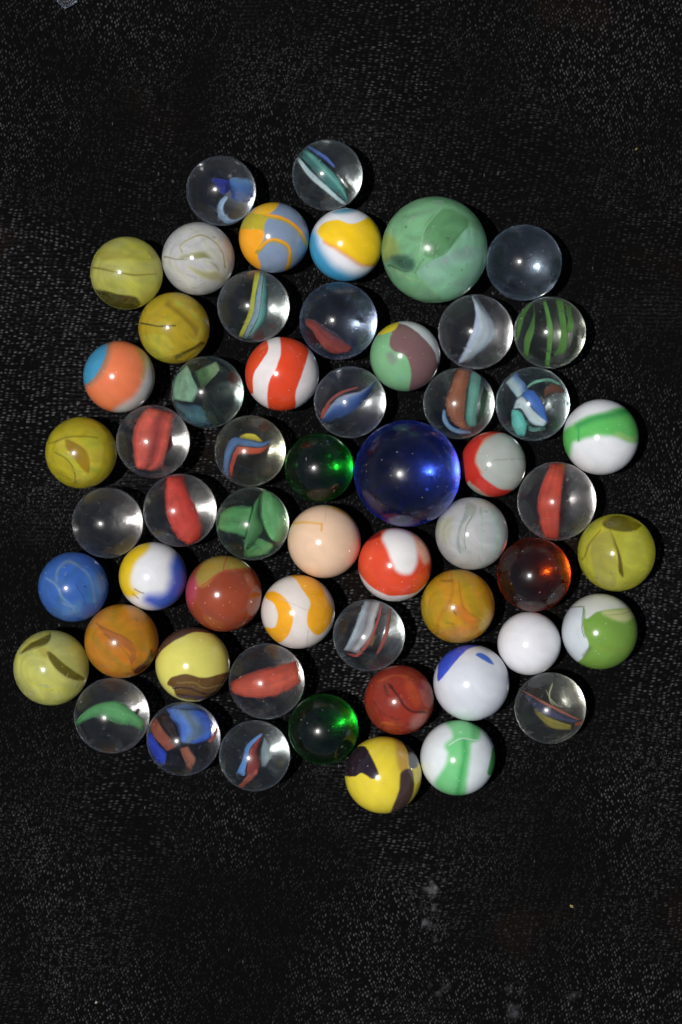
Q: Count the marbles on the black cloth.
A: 57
